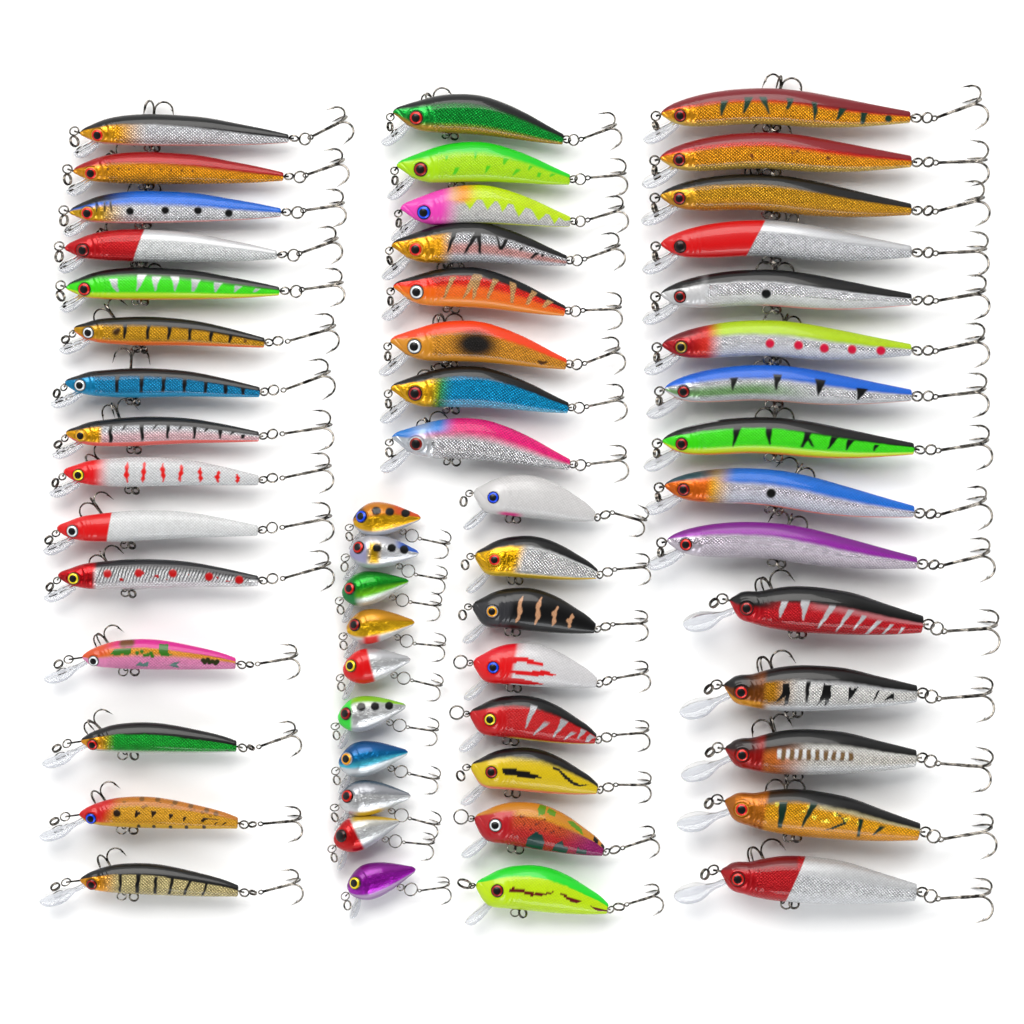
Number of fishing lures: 56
